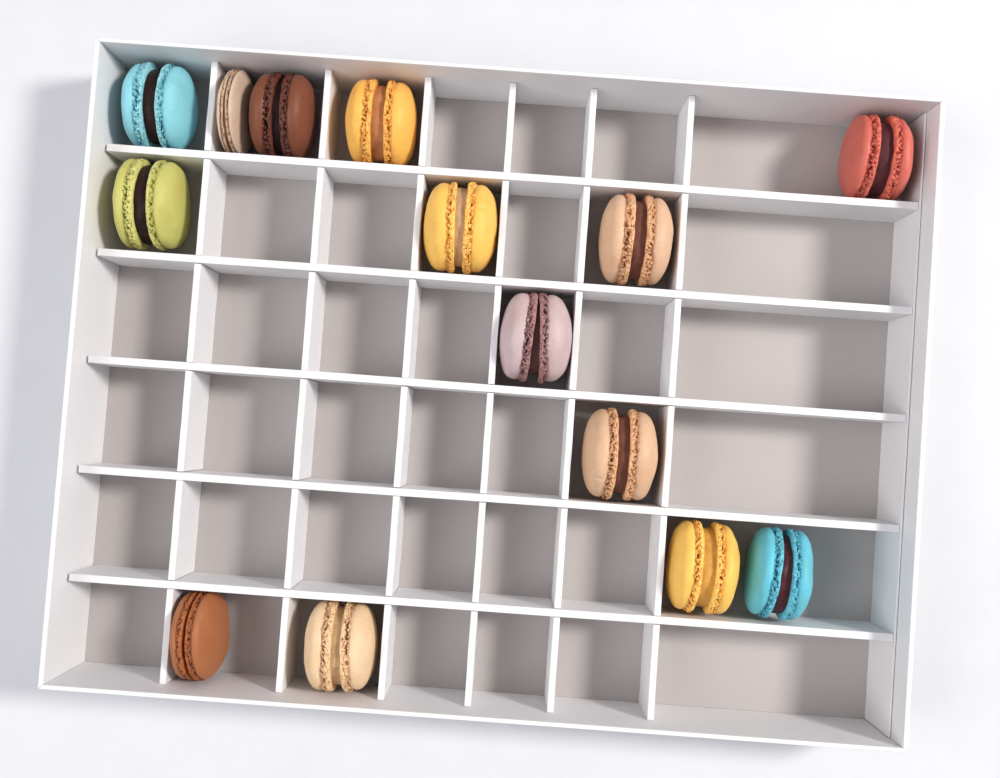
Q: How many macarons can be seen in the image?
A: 14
